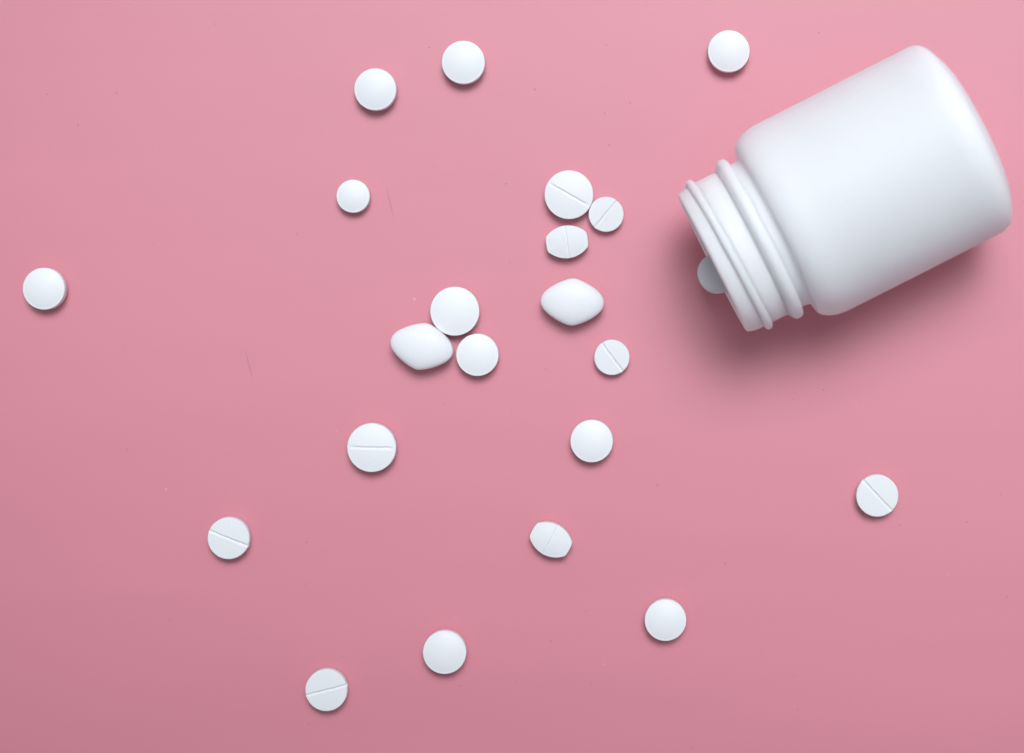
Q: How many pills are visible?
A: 22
